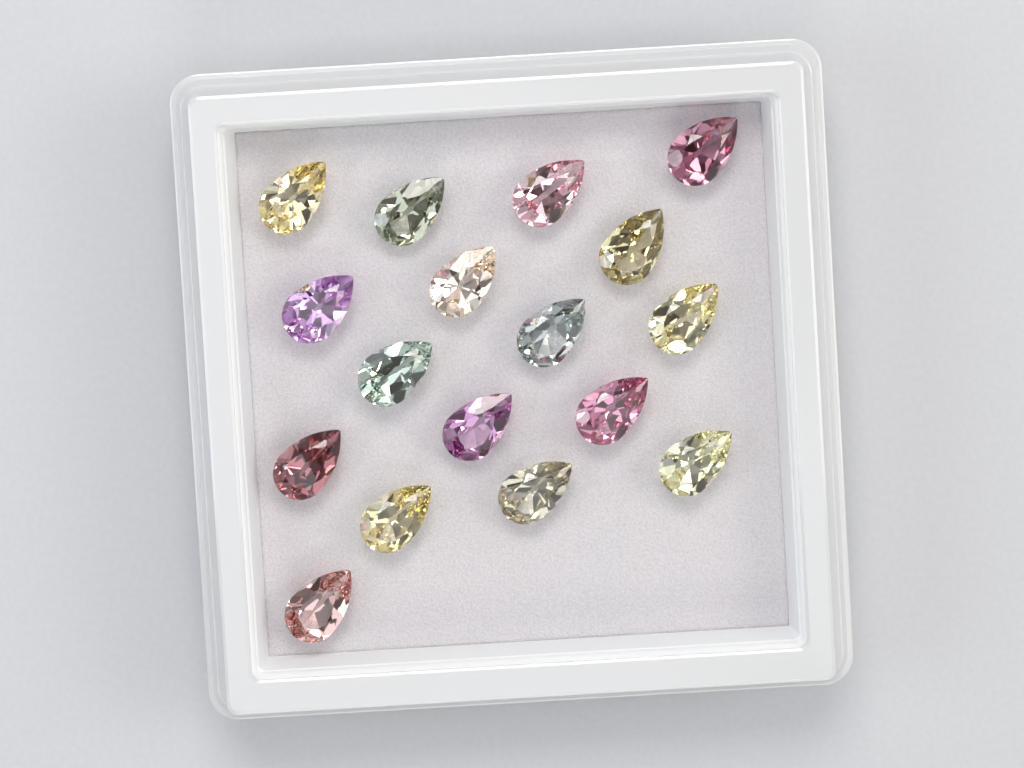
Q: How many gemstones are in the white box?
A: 17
